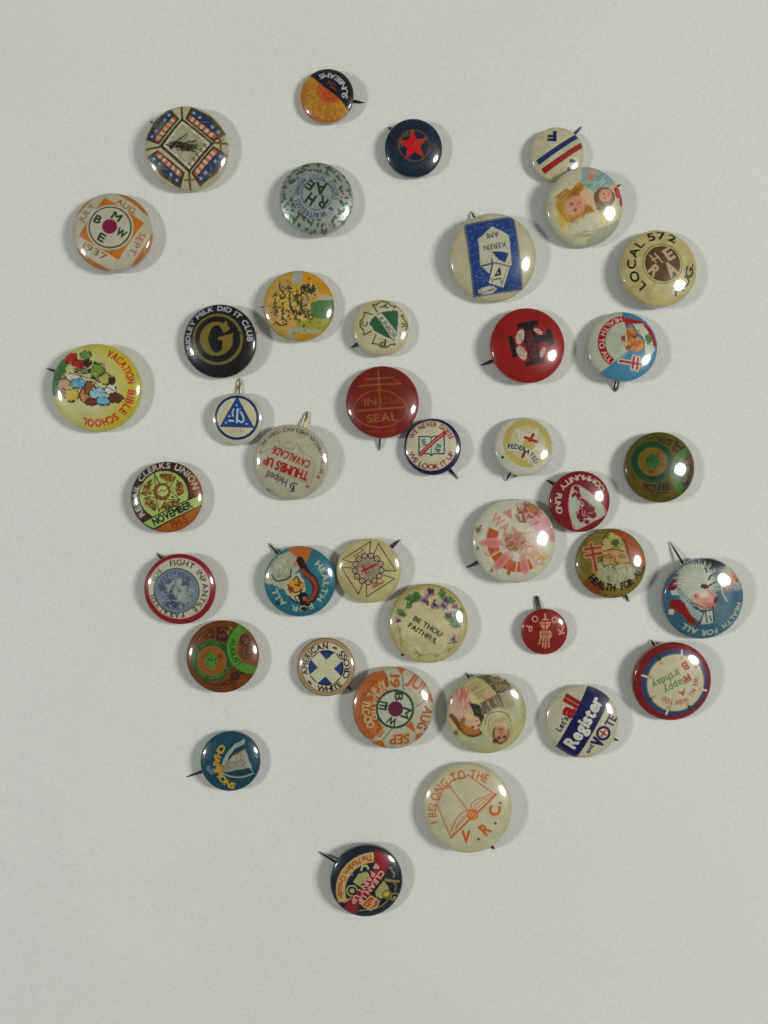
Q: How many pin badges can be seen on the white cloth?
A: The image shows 40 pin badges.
